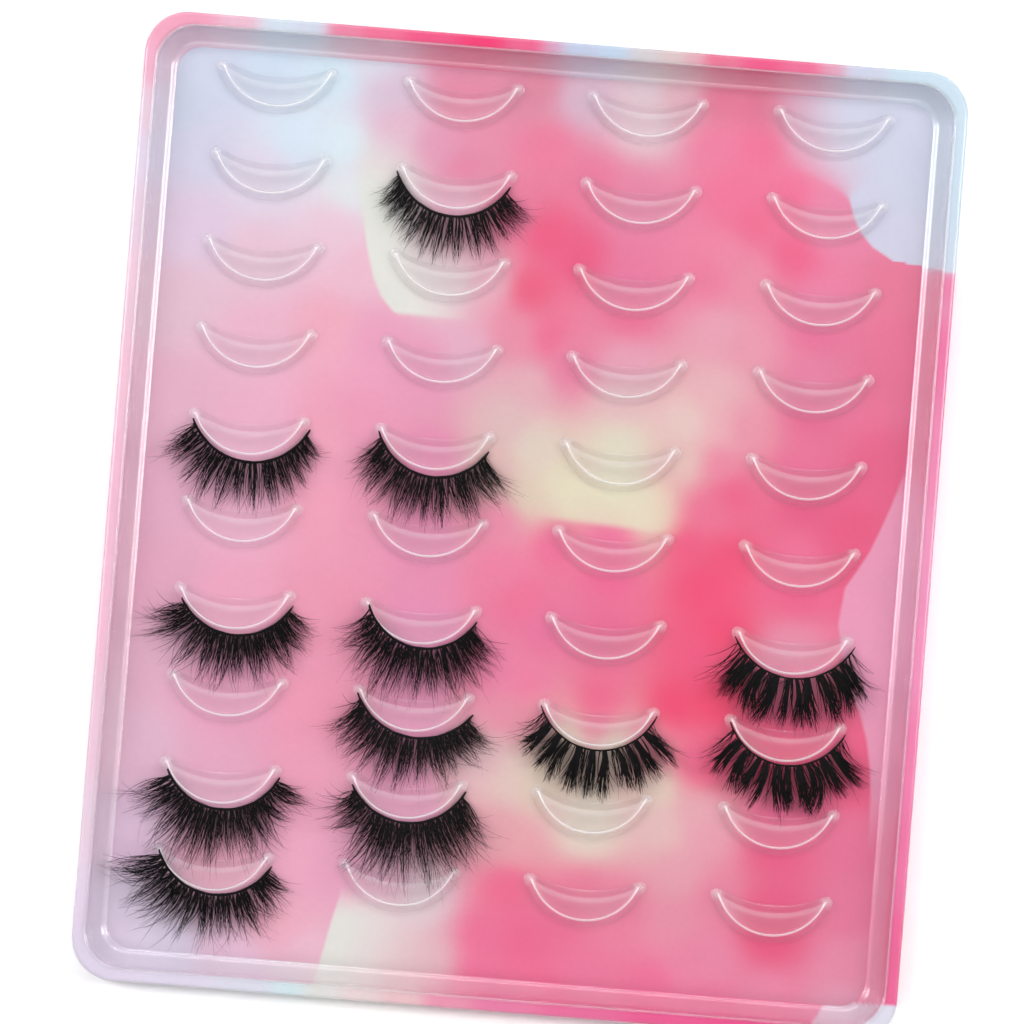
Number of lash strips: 12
